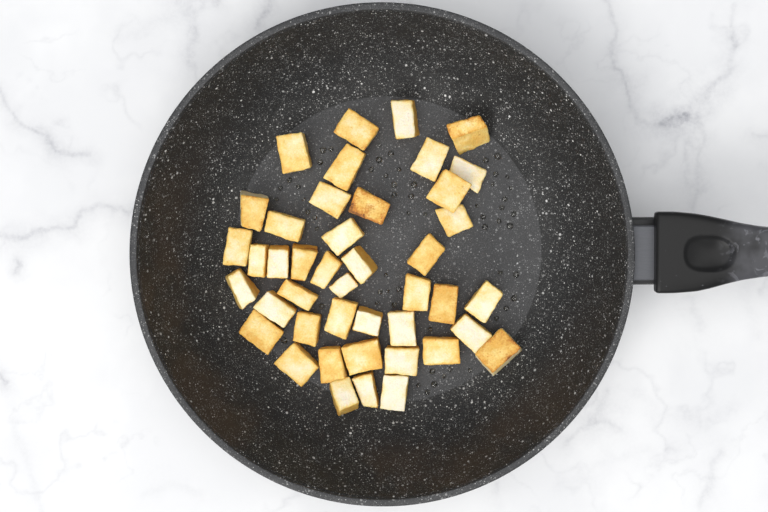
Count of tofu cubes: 43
